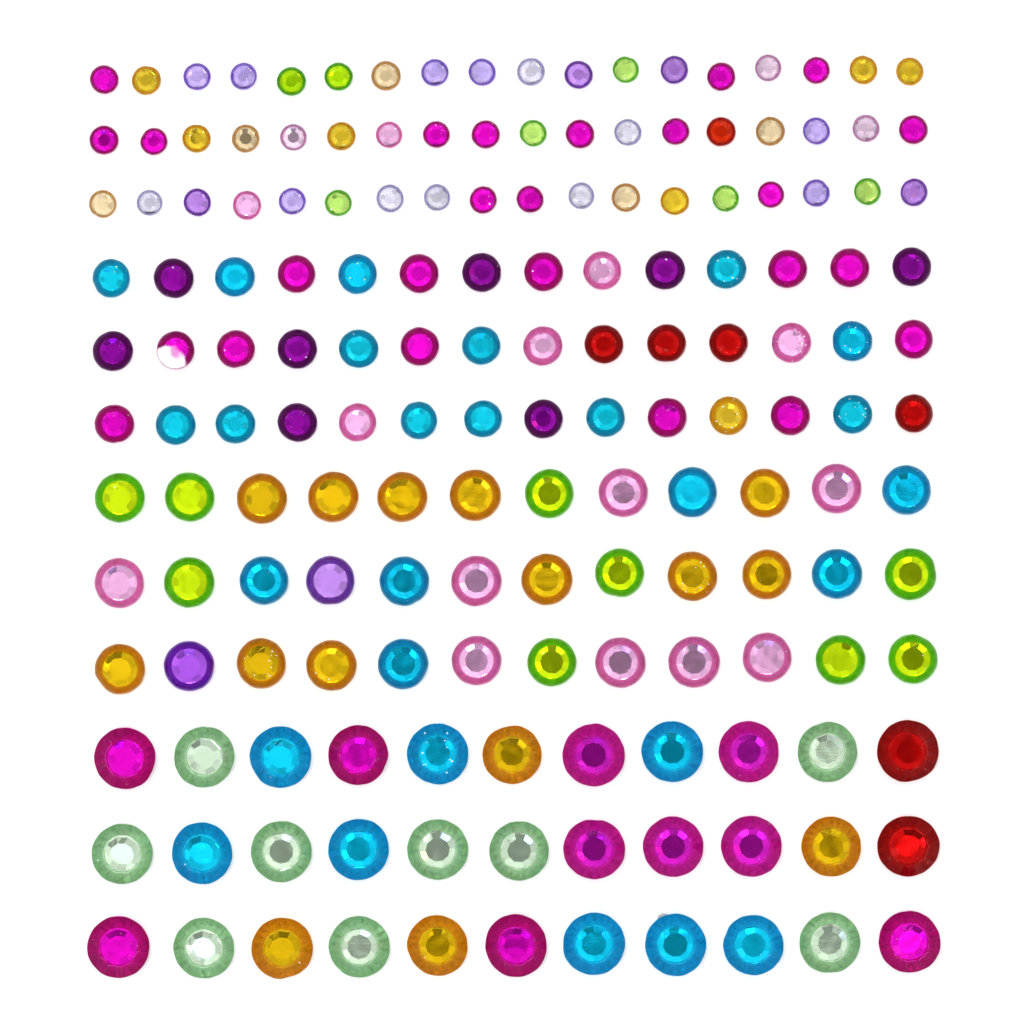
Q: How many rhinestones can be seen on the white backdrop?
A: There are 165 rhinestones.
